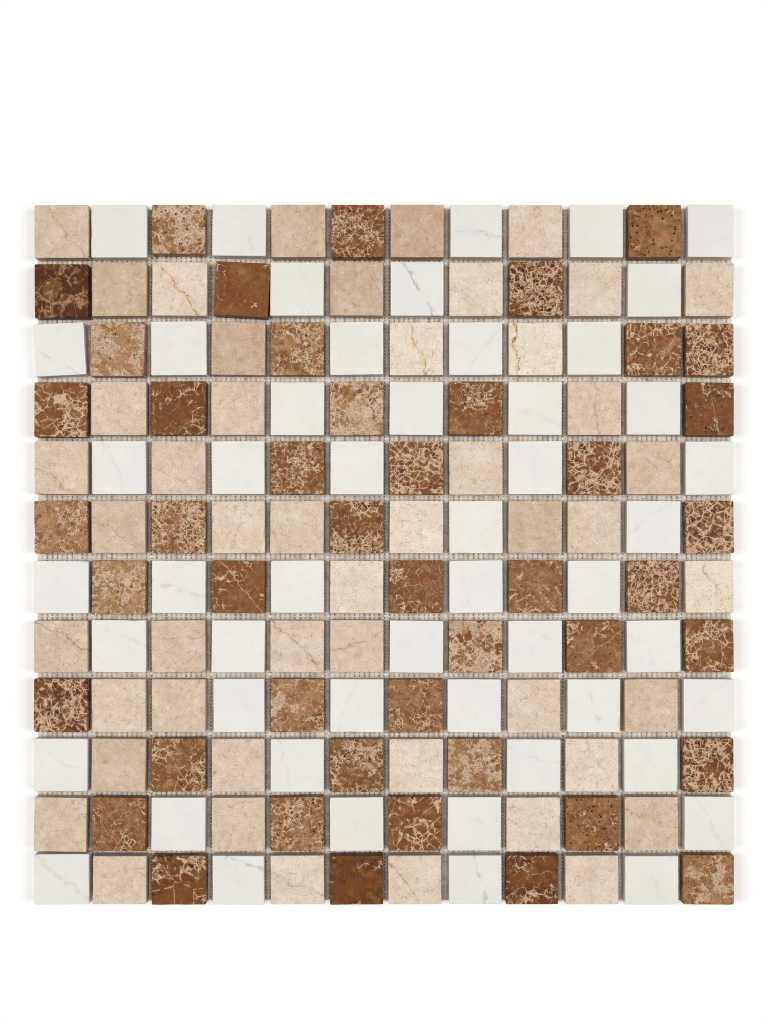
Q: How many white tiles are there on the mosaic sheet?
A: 51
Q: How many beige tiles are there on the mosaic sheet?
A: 48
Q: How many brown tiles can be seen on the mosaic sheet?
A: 45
